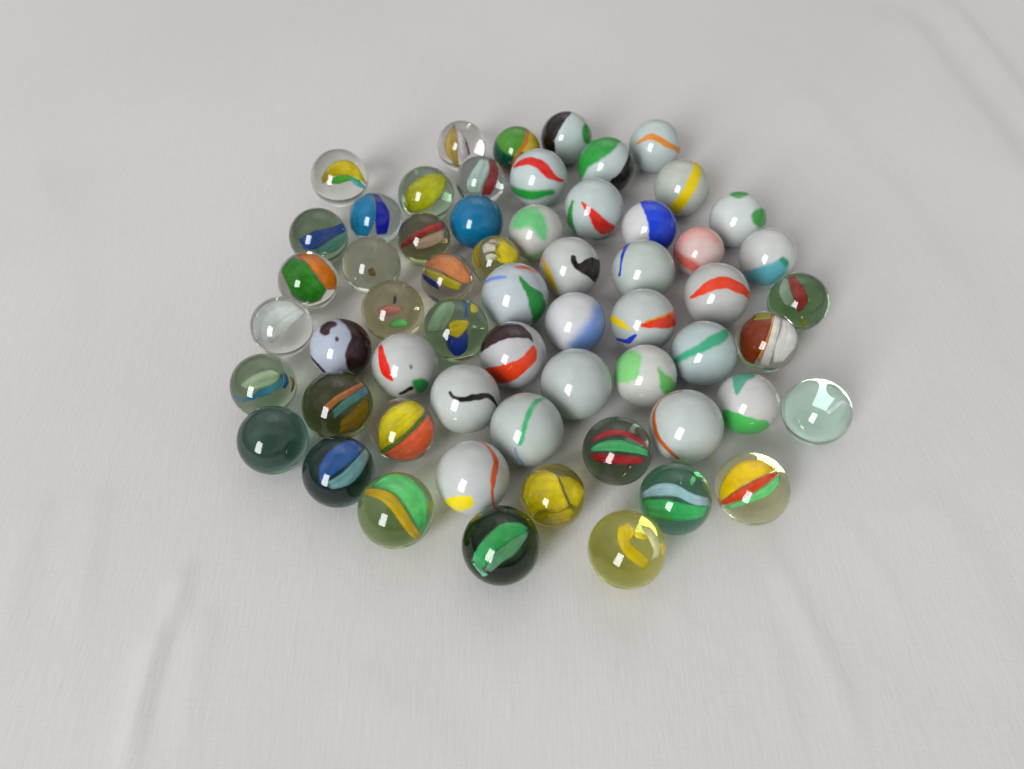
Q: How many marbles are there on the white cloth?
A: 59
